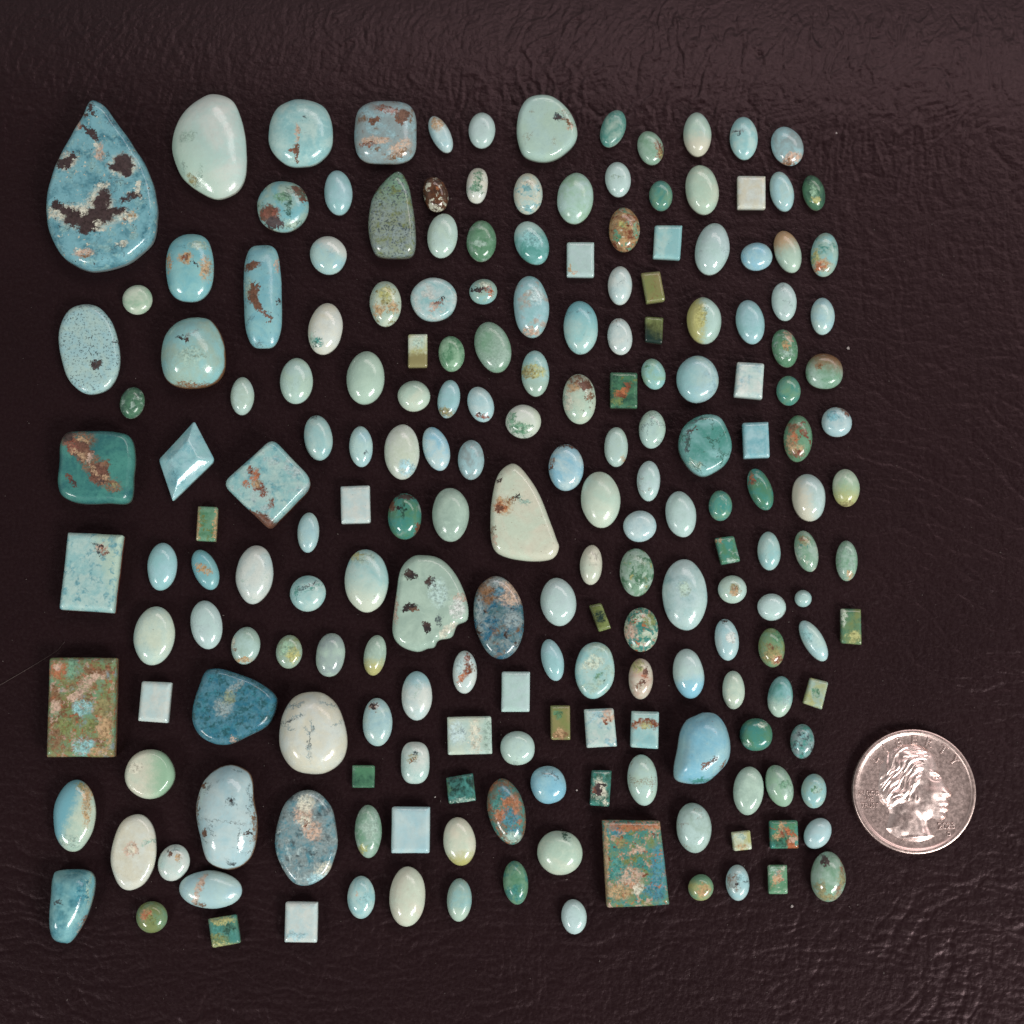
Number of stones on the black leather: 197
